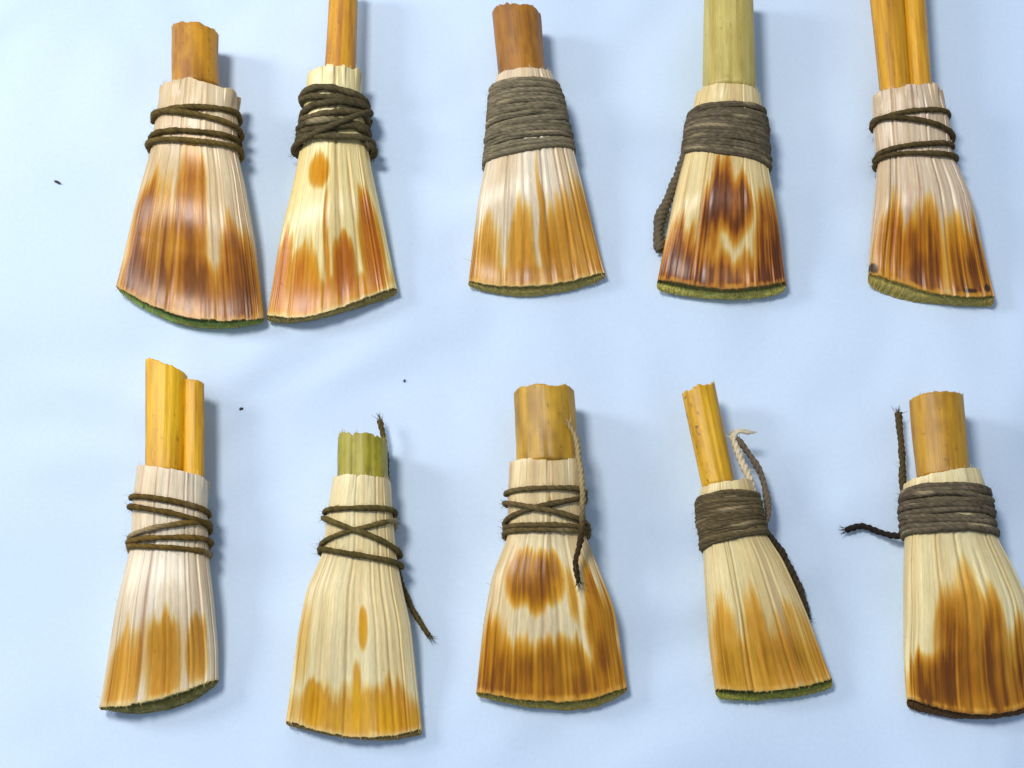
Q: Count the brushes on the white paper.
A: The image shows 10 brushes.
